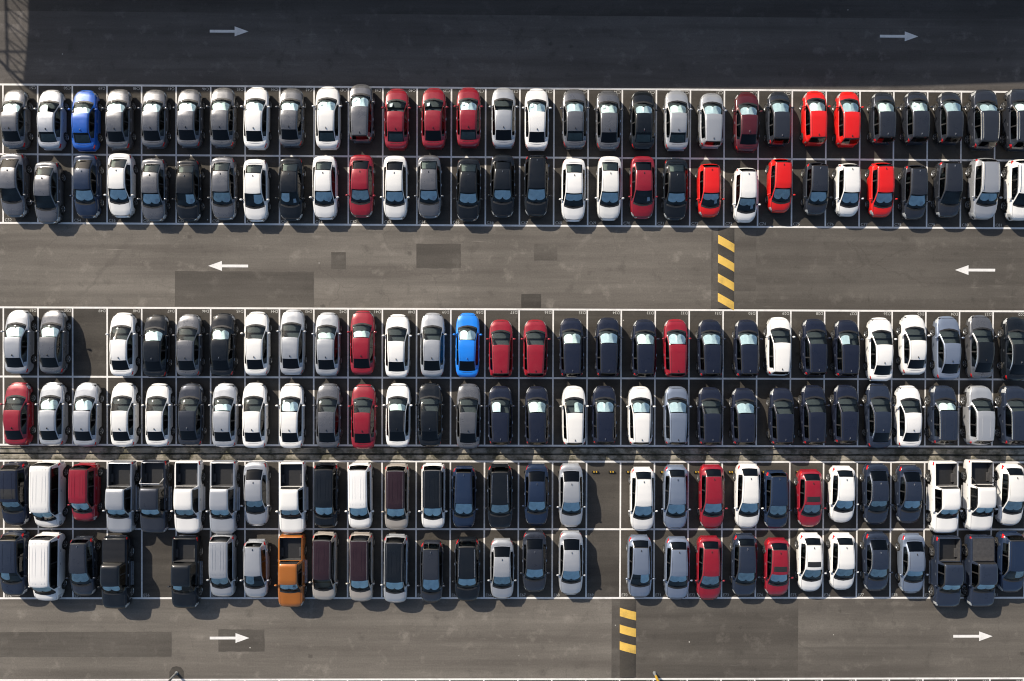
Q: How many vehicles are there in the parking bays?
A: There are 176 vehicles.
